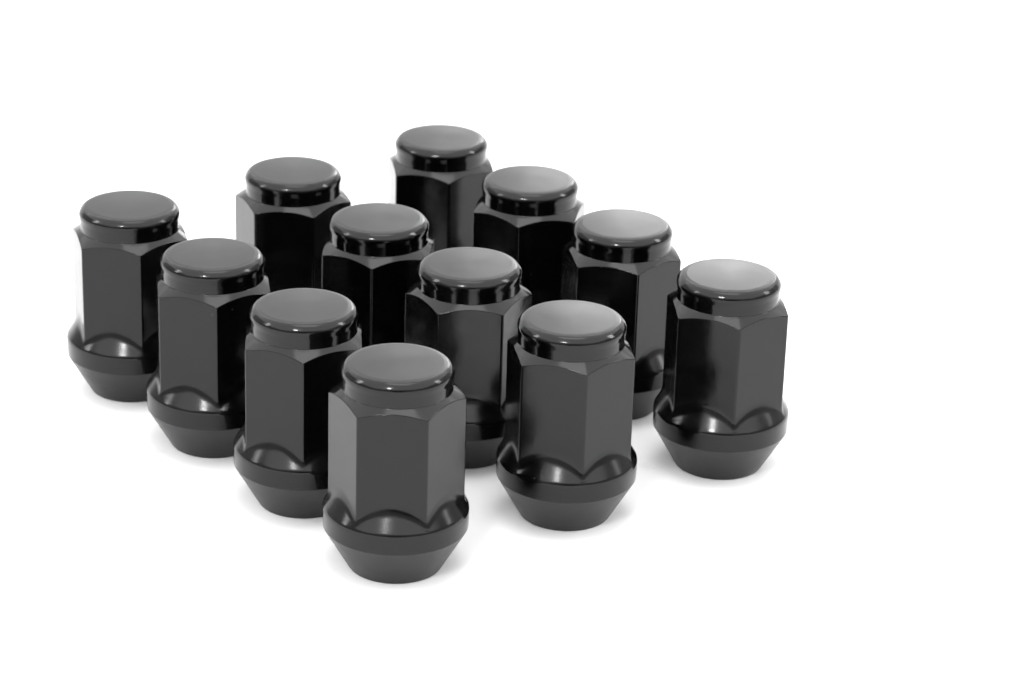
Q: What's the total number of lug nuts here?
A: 12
